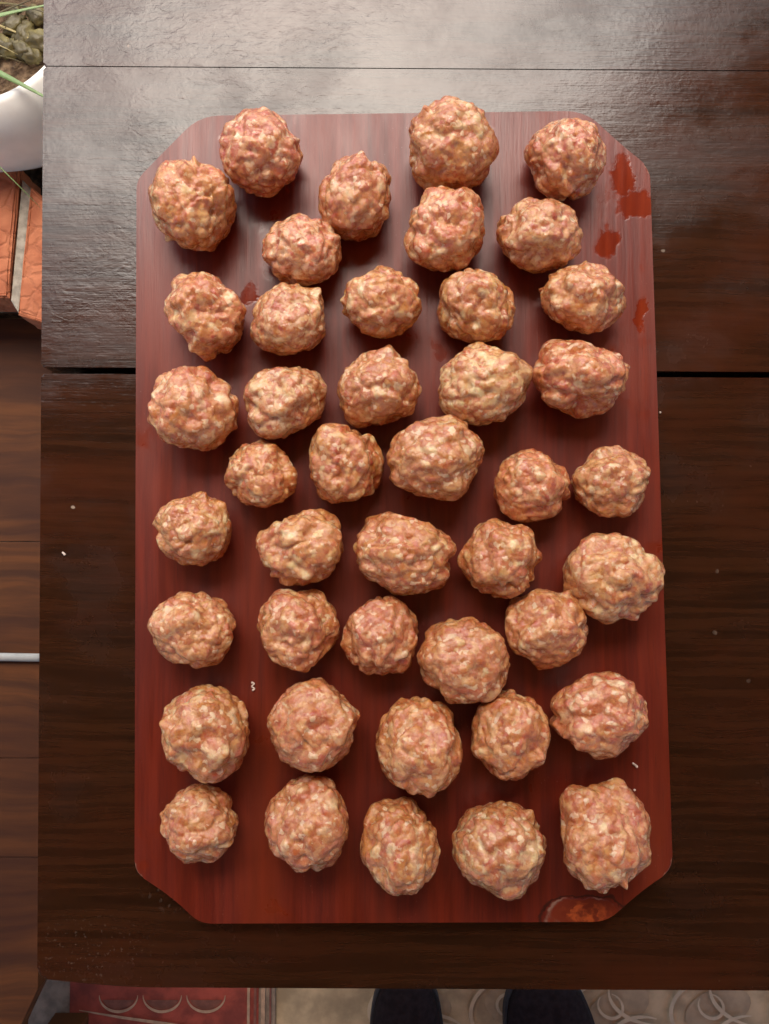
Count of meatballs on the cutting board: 43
